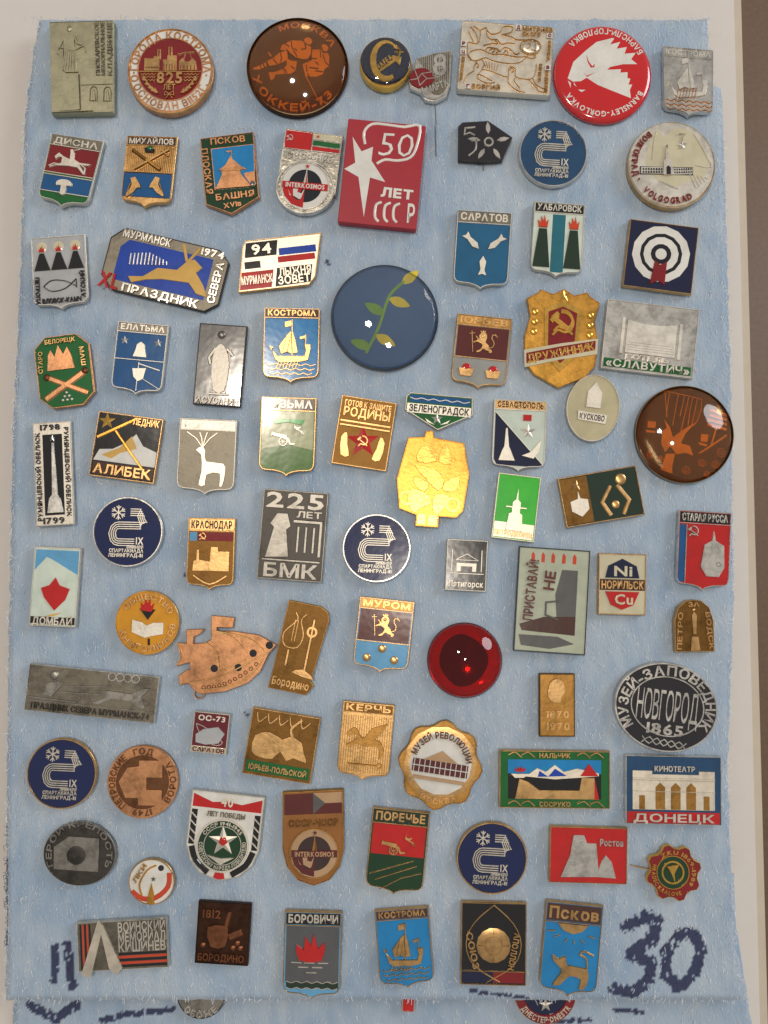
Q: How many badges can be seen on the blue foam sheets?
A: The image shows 85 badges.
